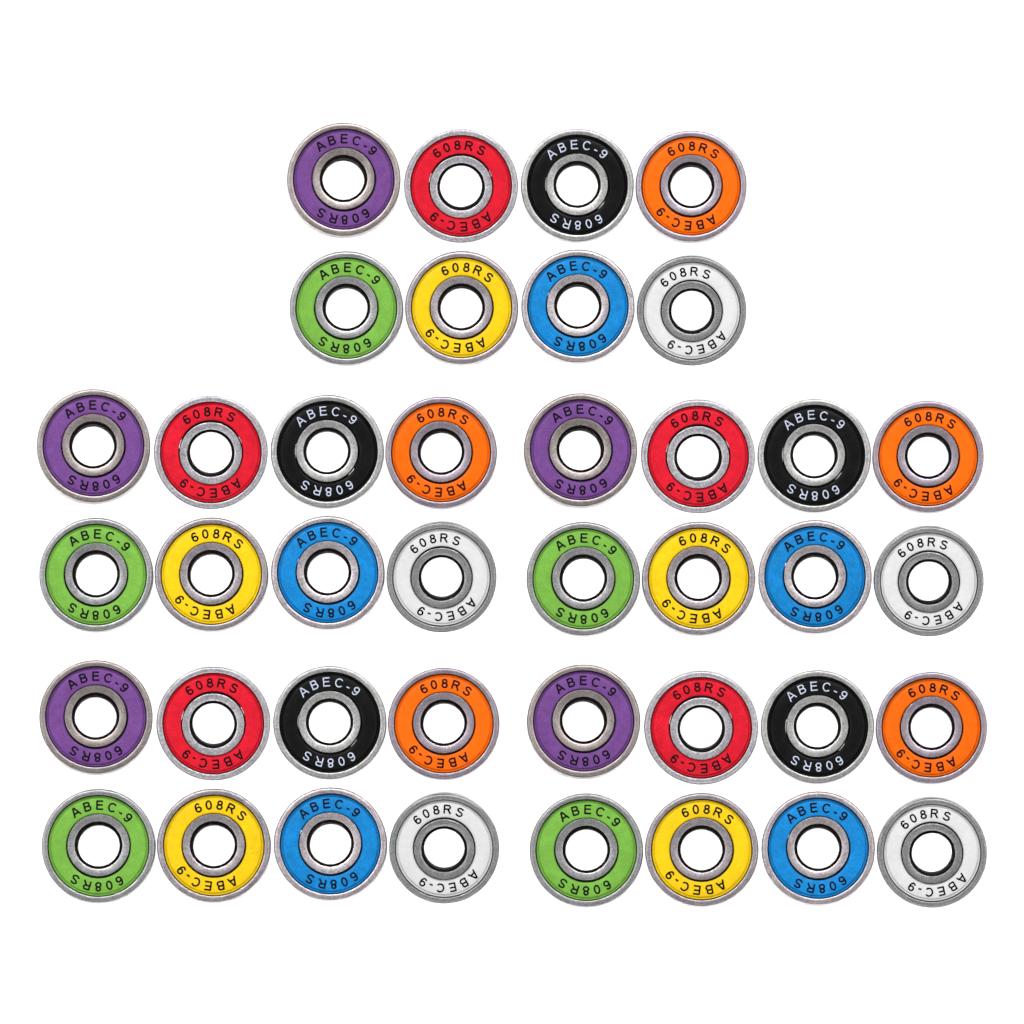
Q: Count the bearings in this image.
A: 40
